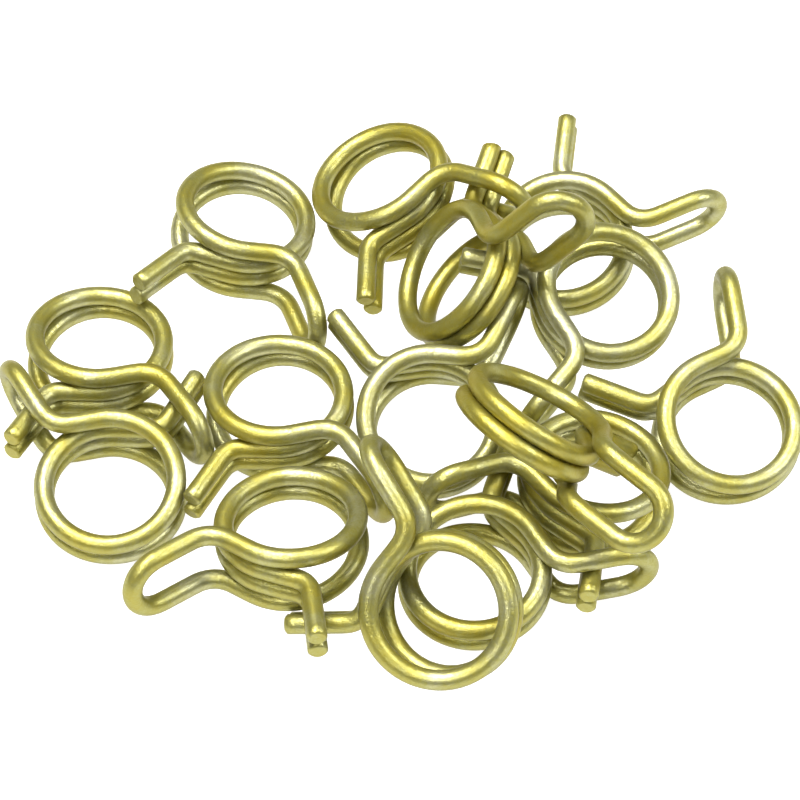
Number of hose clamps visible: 15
